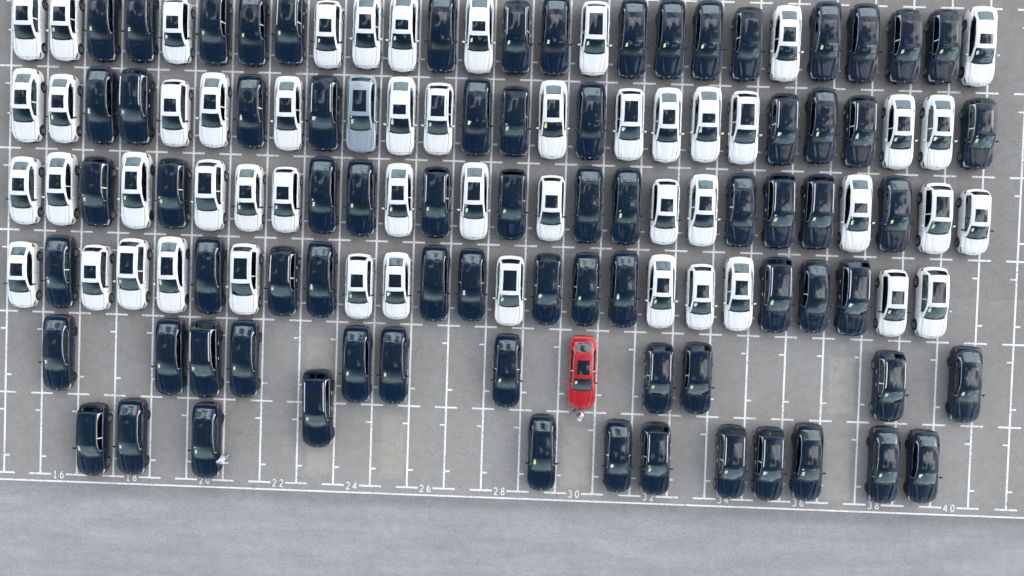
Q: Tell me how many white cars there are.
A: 51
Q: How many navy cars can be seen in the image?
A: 74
